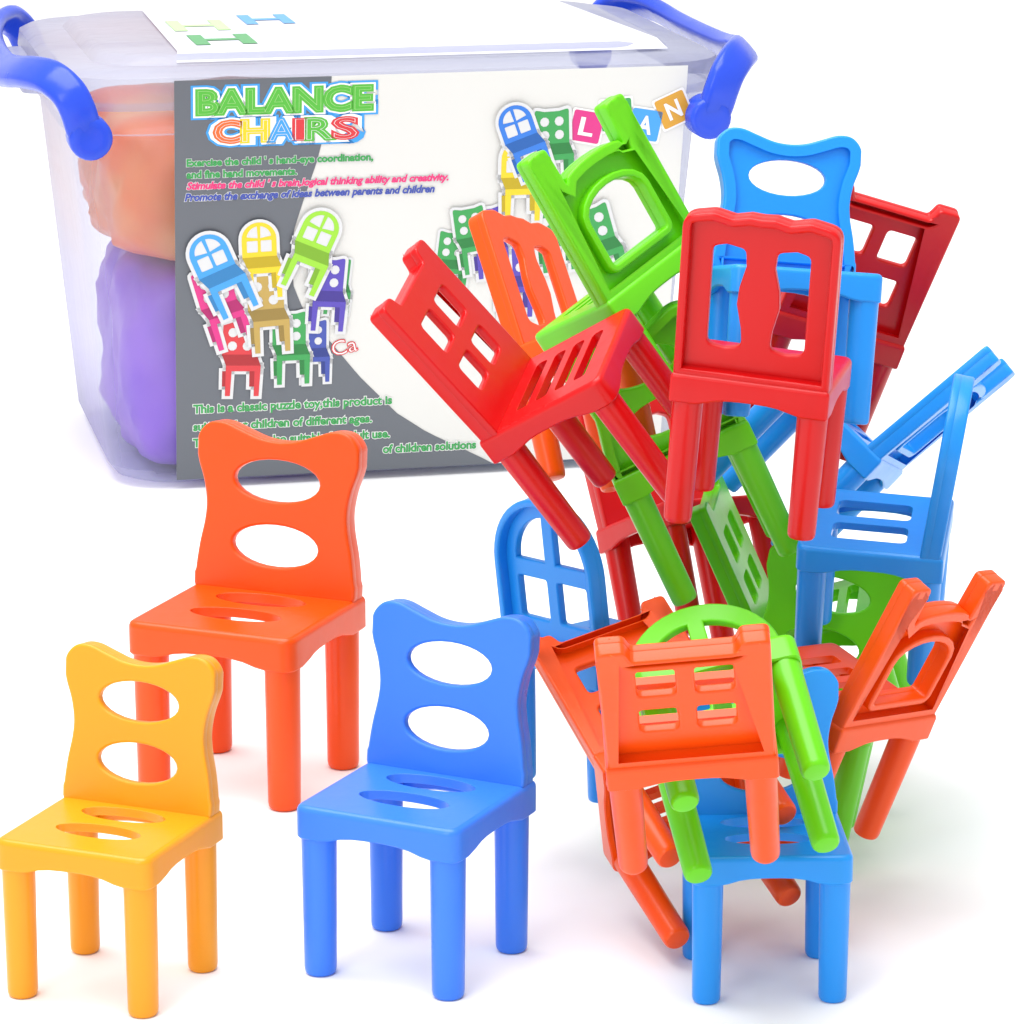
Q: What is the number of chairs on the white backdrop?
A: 21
